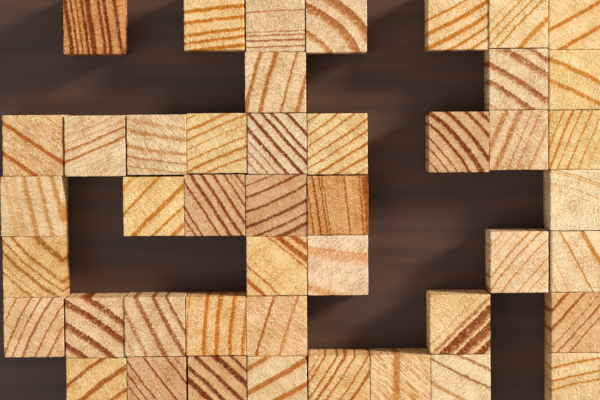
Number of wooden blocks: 45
